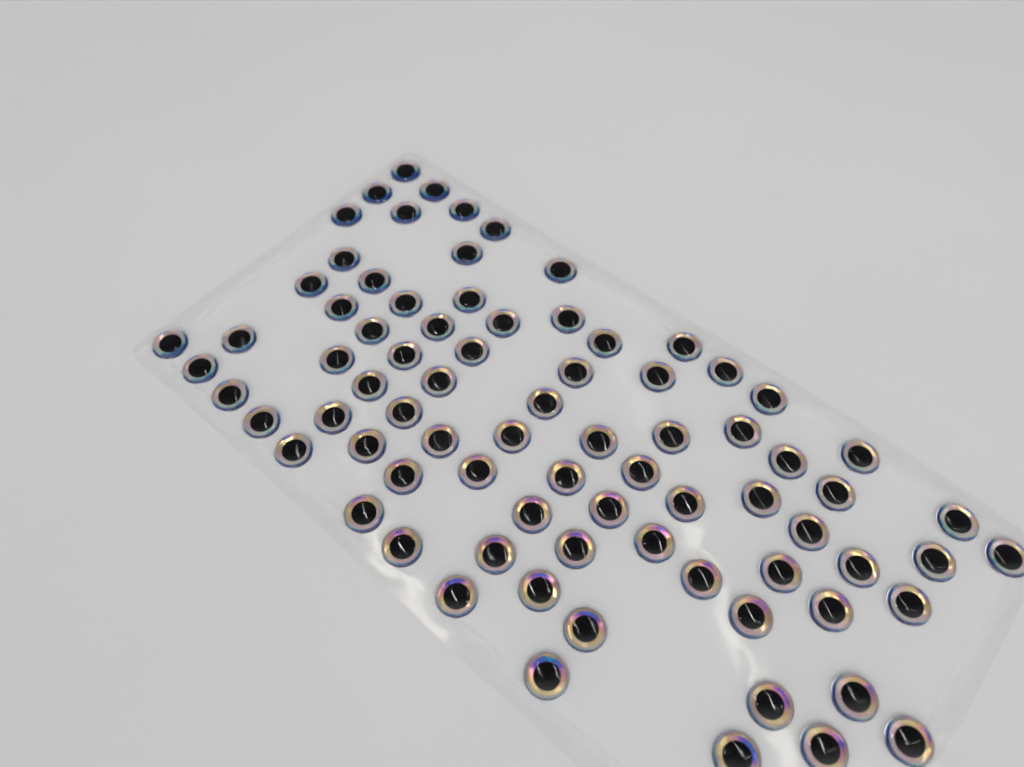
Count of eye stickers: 80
